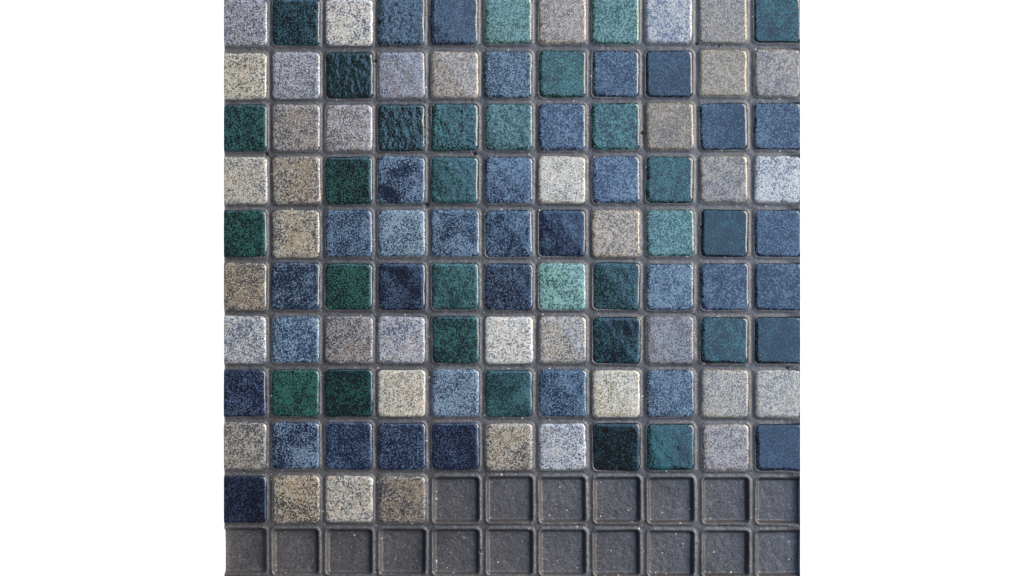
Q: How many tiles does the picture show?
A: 103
